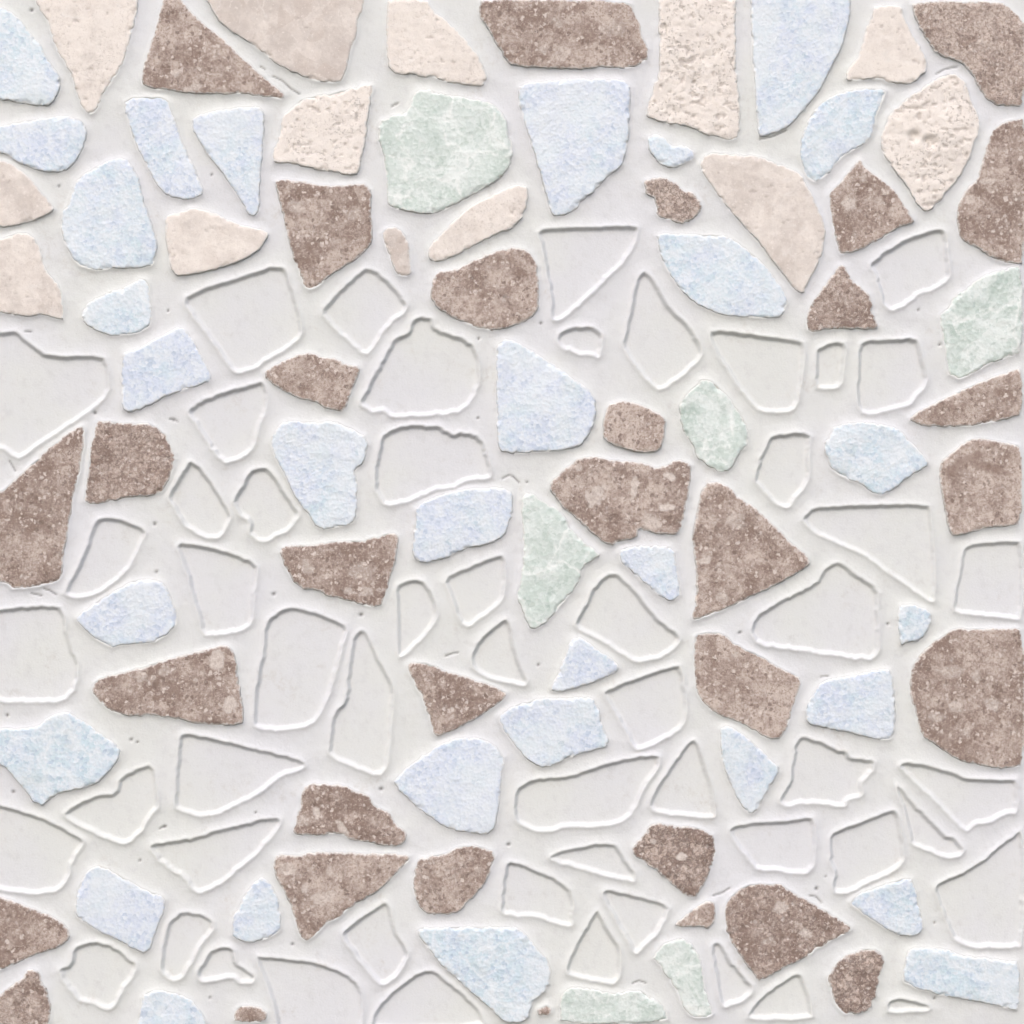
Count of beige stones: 13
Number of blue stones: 31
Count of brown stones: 33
